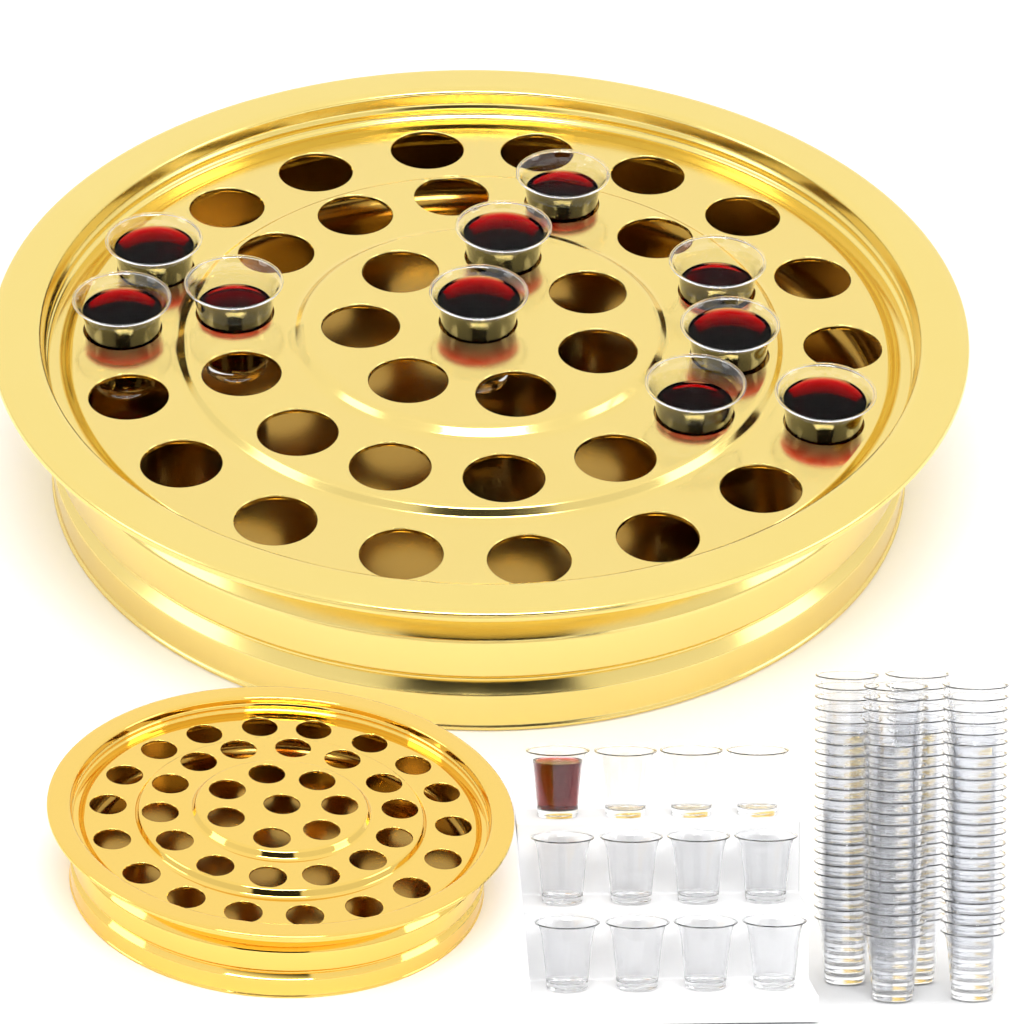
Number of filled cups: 11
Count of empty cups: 103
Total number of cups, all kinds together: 114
